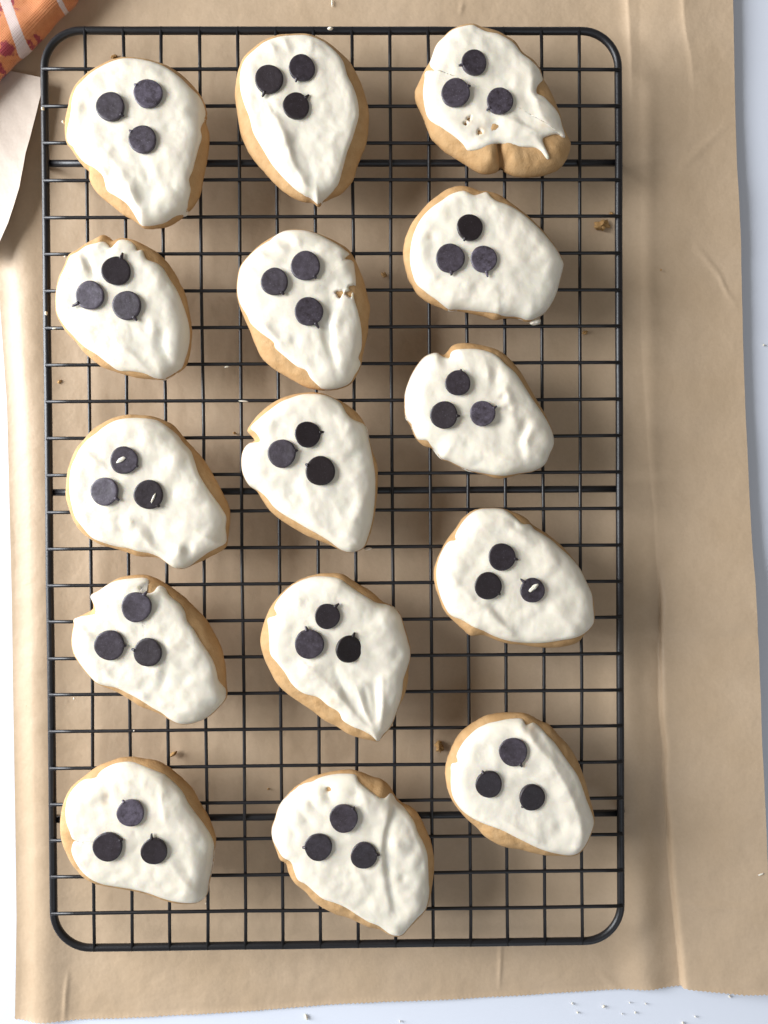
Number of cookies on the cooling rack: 15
